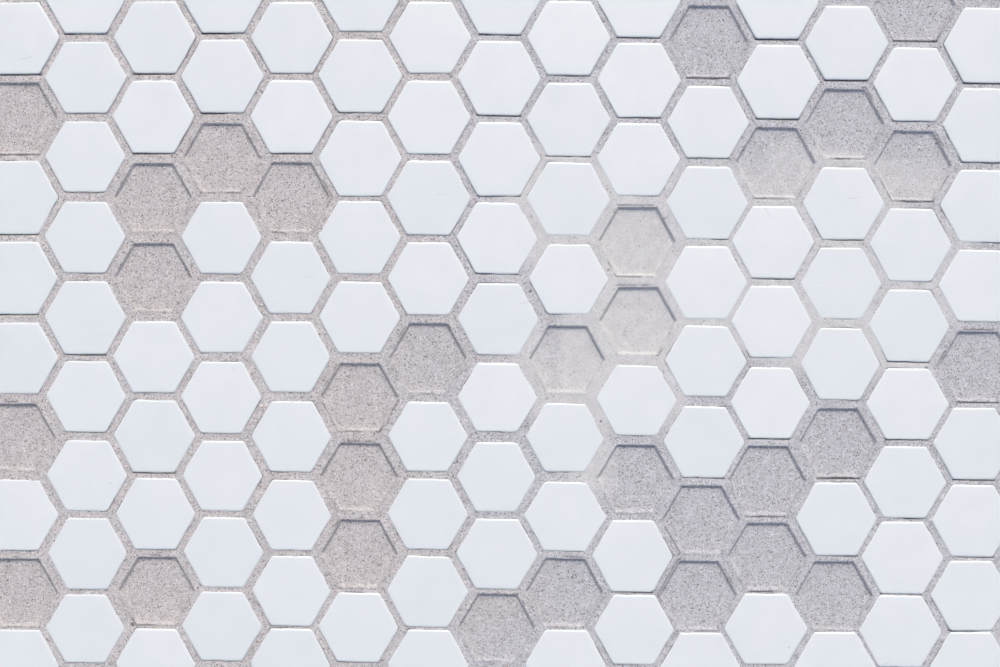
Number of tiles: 105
